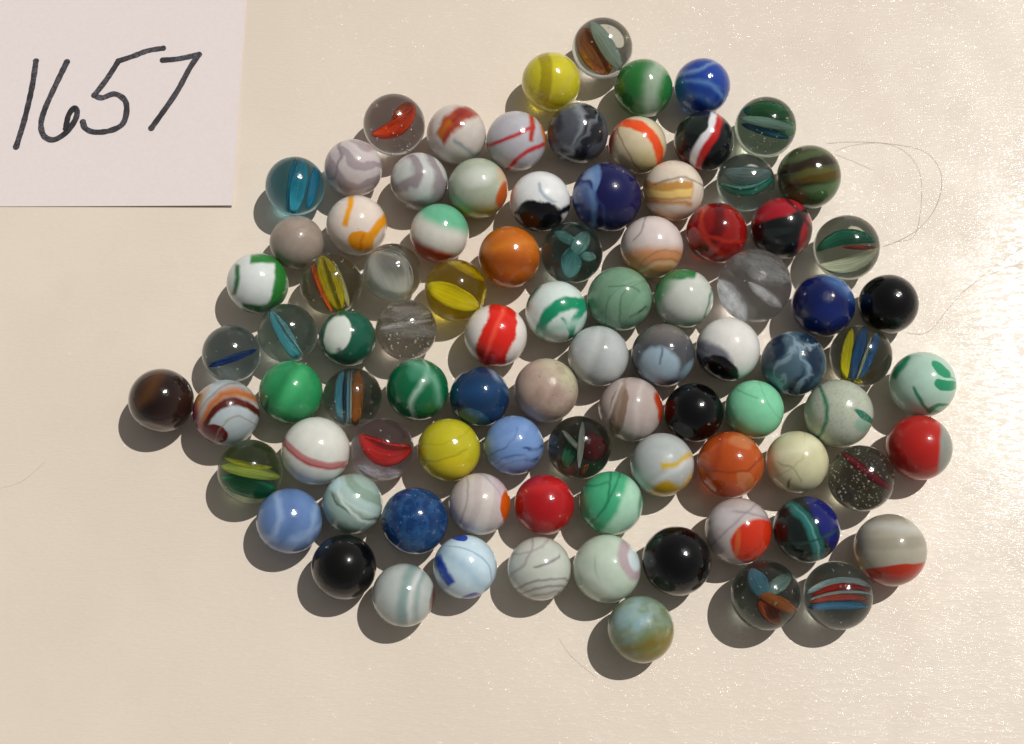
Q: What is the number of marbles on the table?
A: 90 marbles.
